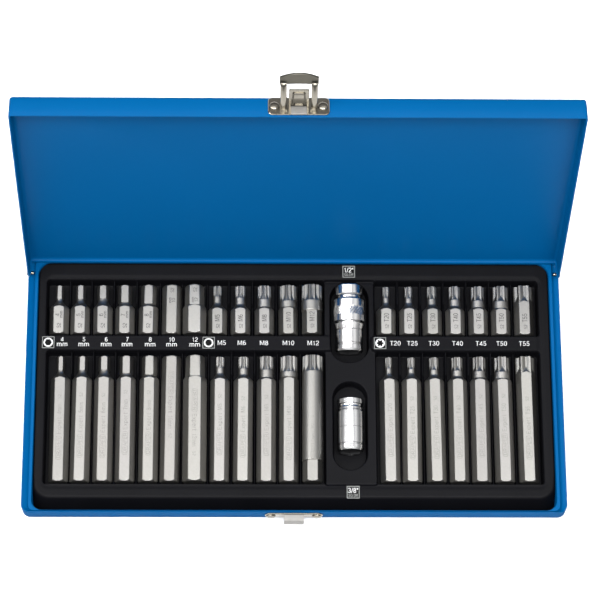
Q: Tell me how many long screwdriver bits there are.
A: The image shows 19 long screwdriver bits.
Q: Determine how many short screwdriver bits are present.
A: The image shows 19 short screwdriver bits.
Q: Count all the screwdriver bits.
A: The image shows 38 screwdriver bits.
